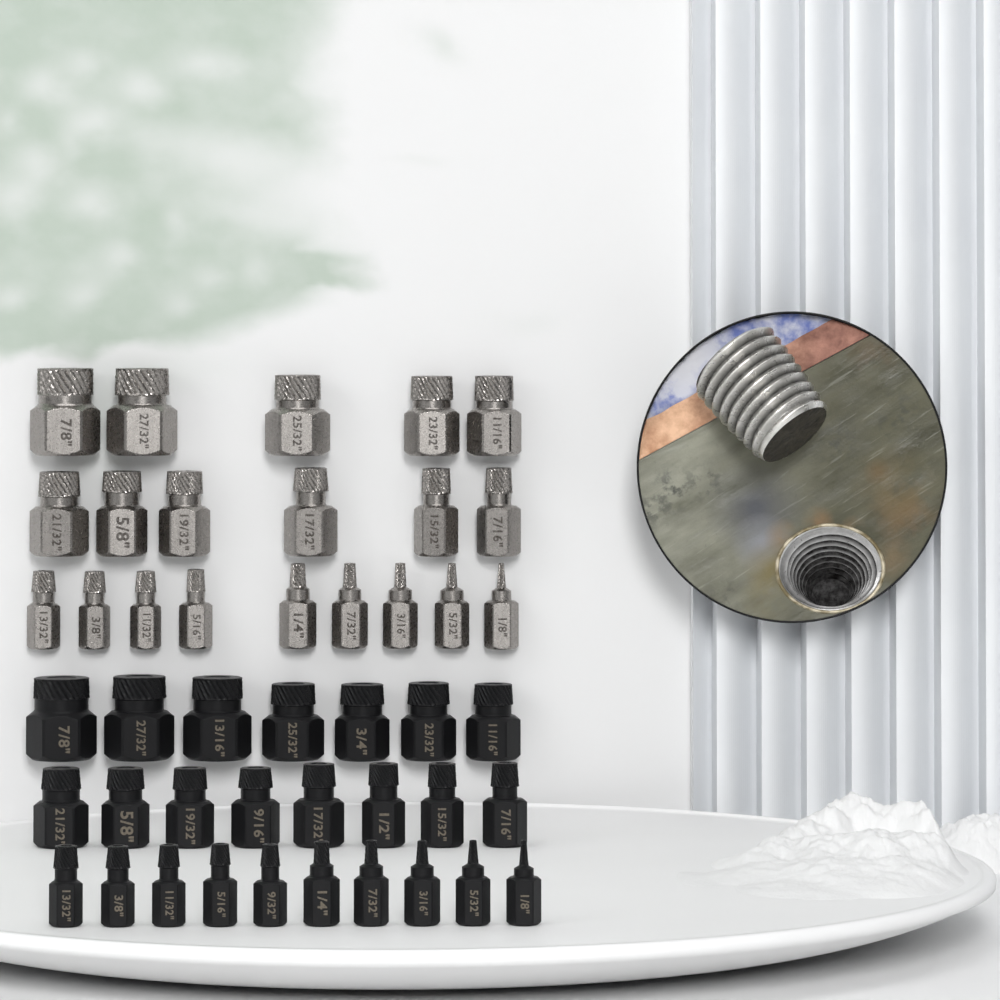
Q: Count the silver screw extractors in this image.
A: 20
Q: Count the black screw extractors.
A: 25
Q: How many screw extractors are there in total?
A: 45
